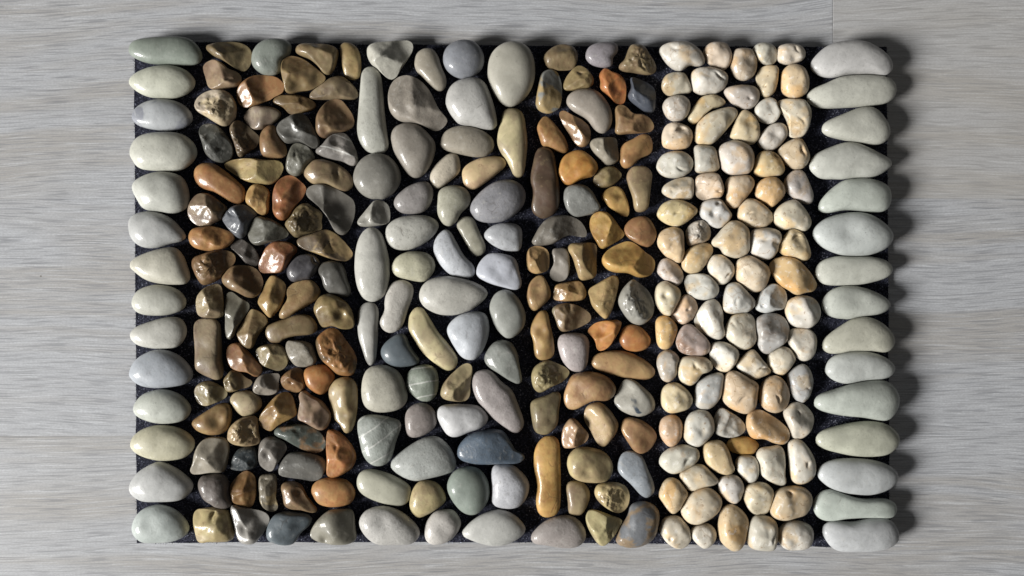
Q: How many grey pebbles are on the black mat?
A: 110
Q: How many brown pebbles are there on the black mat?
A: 93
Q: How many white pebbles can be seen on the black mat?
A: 85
